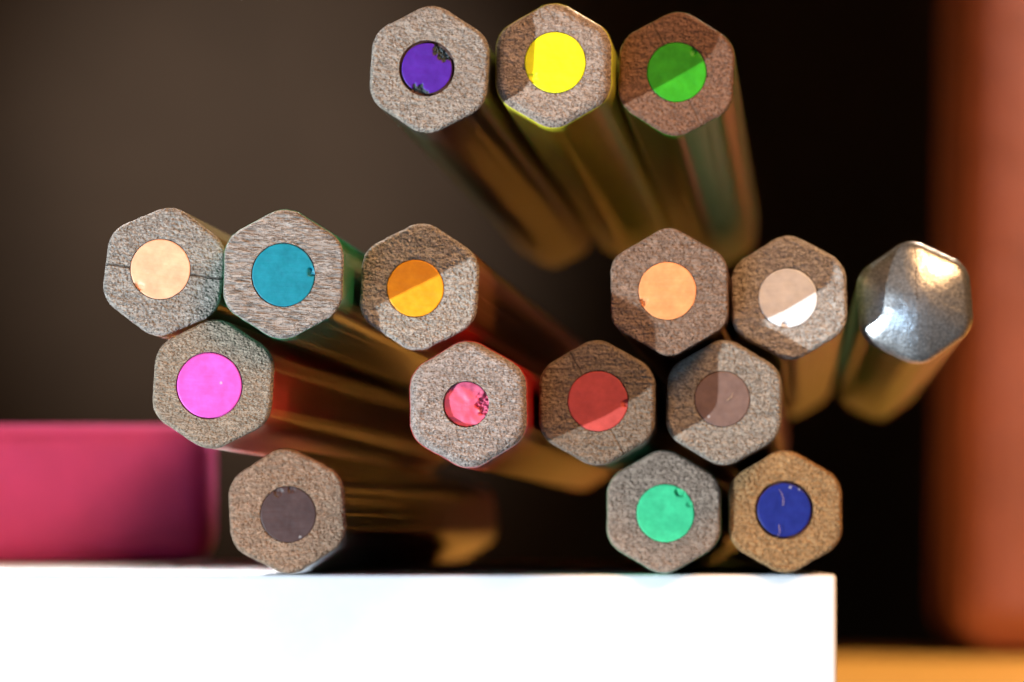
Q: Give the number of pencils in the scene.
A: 16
